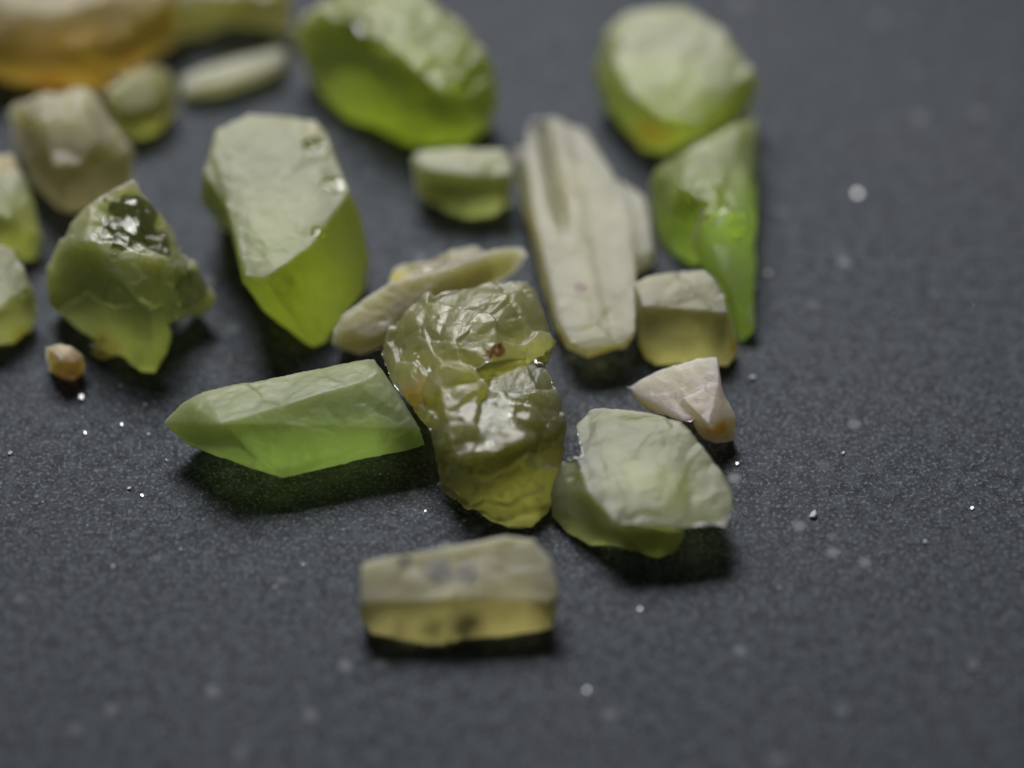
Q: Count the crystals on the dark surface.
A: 22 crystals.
